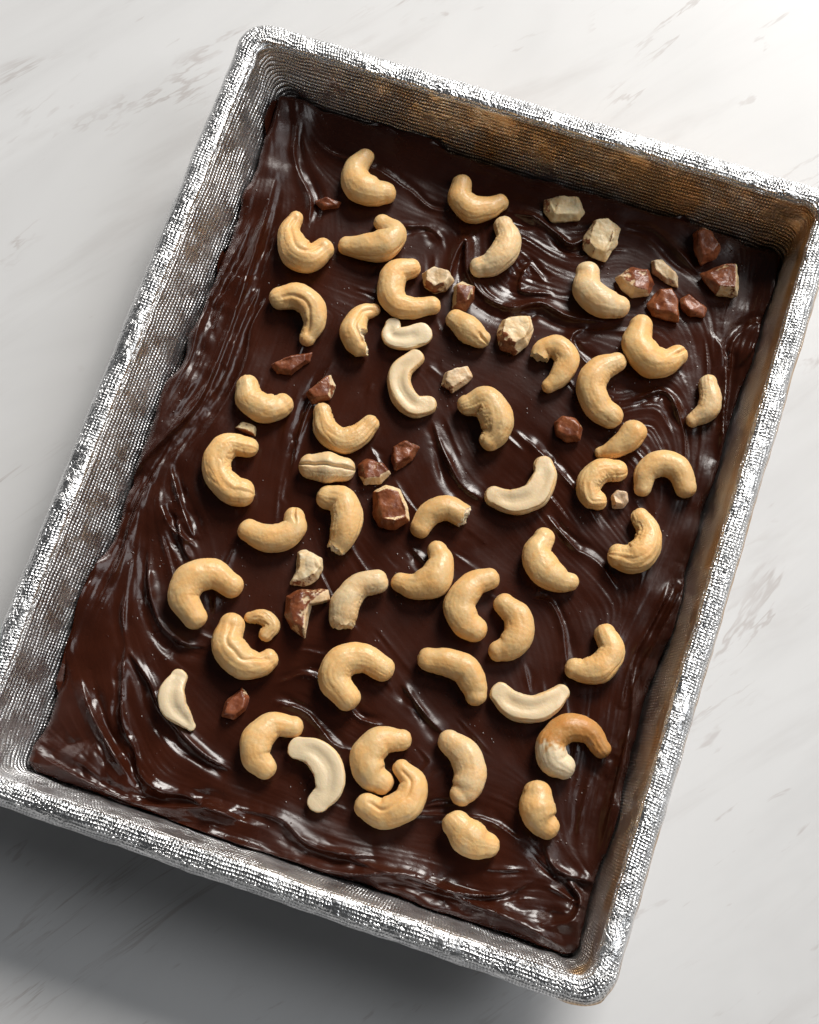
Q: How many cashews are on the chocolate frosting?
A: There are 50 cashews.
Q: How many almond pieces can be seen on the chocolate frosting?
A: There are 24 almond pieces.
